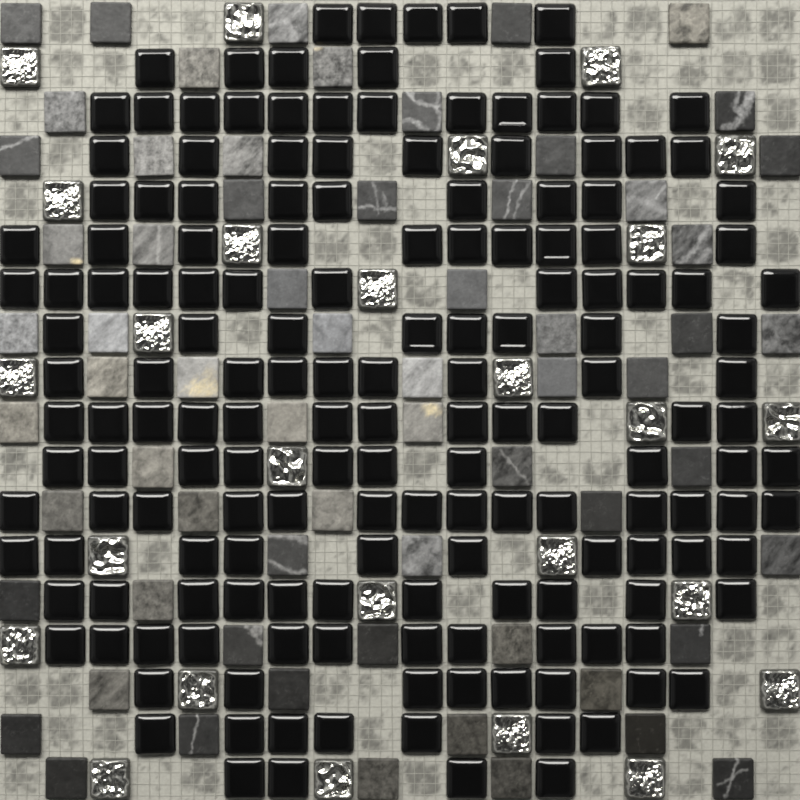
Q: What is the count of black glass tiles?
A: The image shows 166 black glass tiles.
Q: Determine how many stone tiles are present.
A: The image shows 65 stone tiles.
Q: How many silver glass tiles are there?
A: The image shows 26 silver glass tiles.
